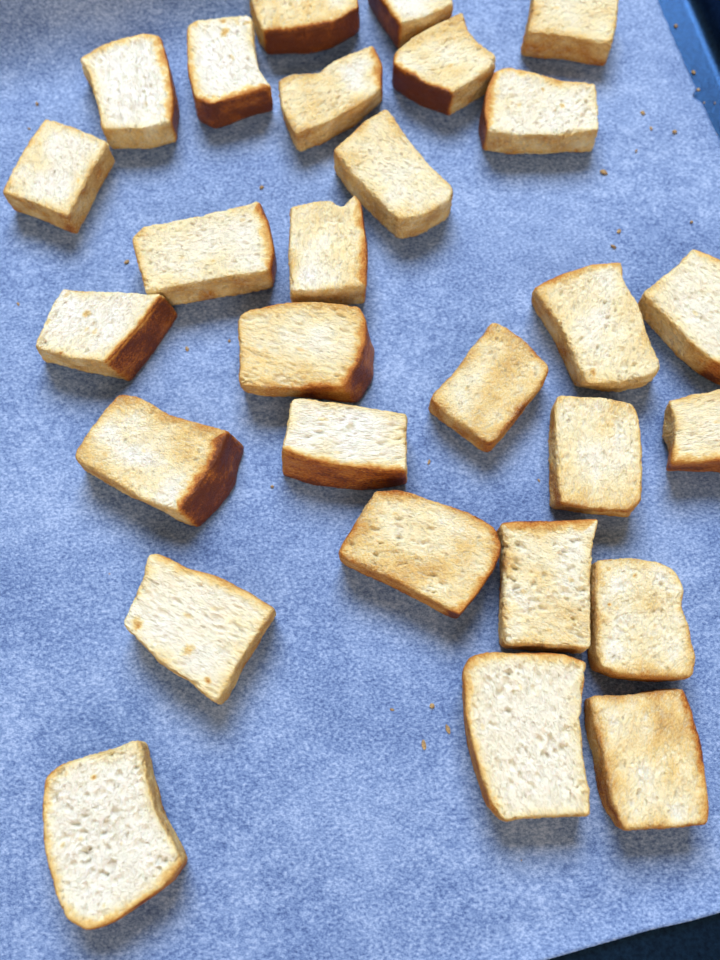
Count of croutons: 28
